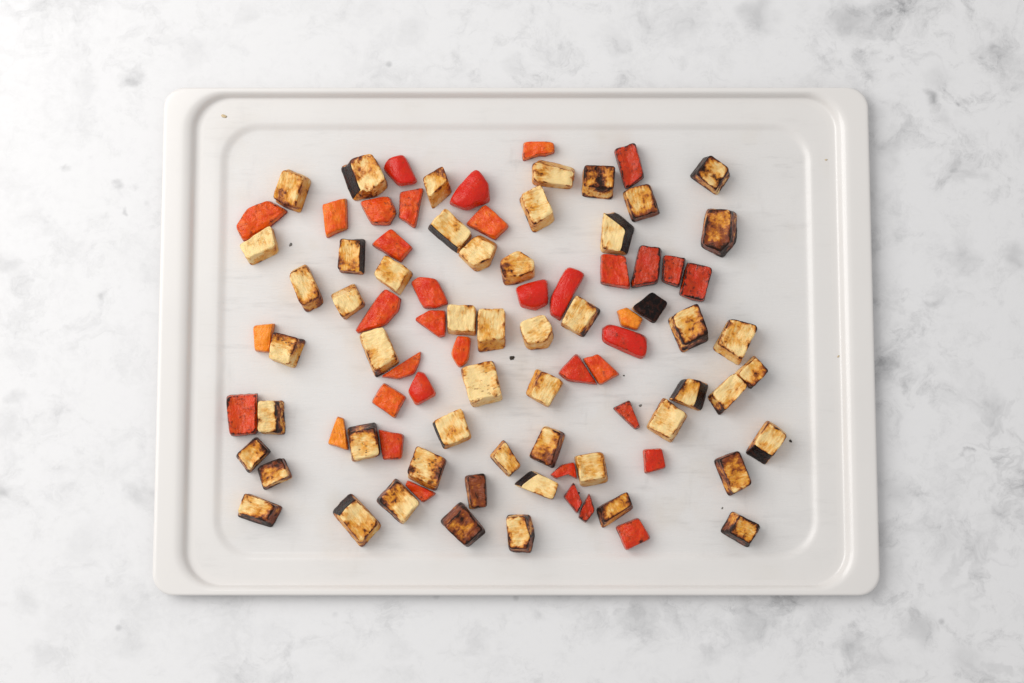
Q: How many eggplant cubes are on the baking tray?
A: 53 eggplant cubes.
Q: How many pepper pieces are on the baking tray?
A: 38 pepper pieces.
